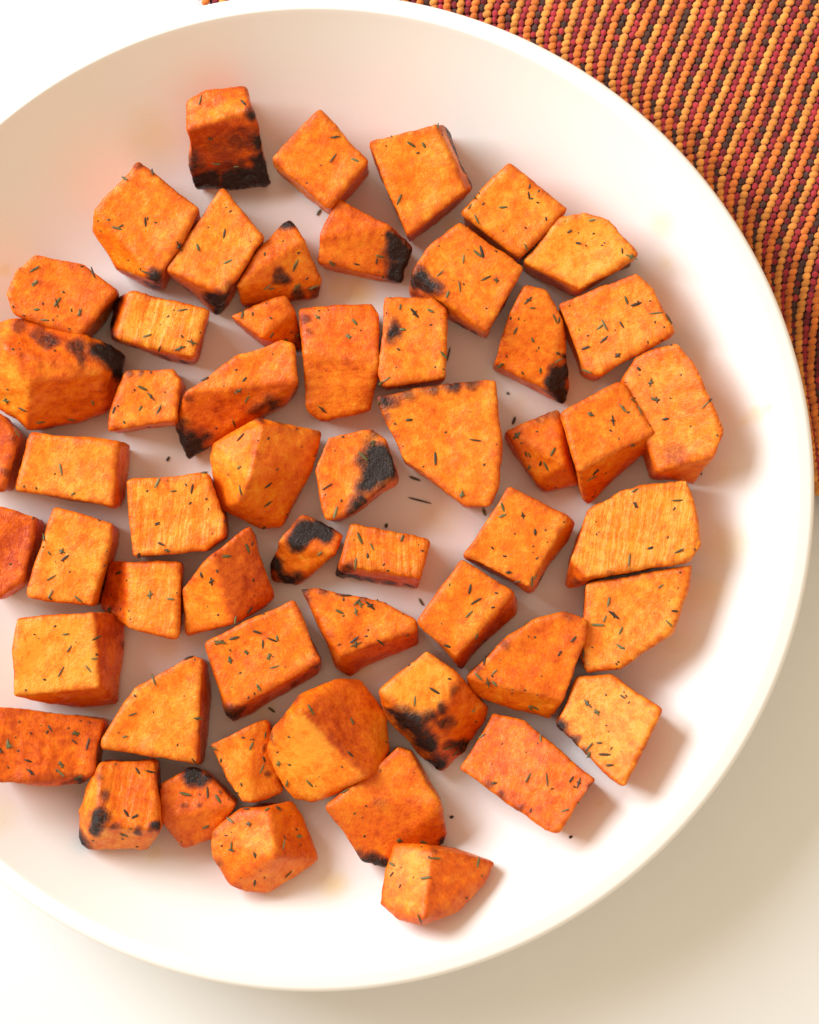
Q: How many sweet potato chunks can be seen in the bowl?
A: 55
